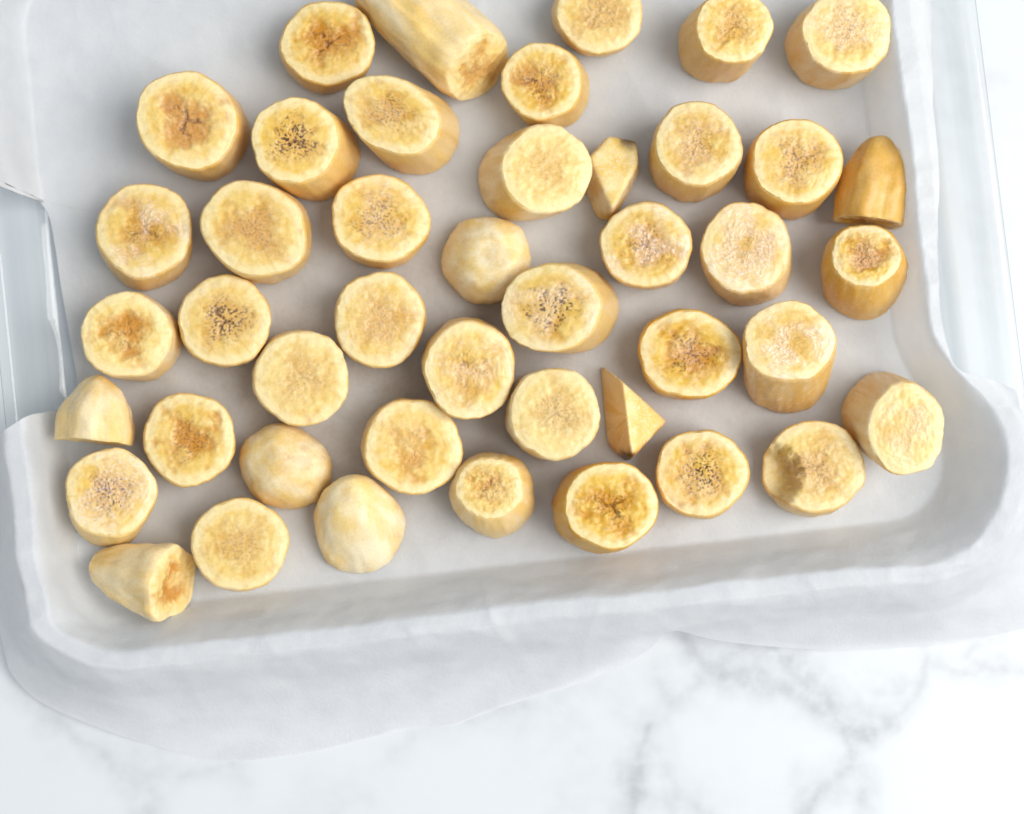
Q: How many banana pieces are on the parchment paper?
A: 44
